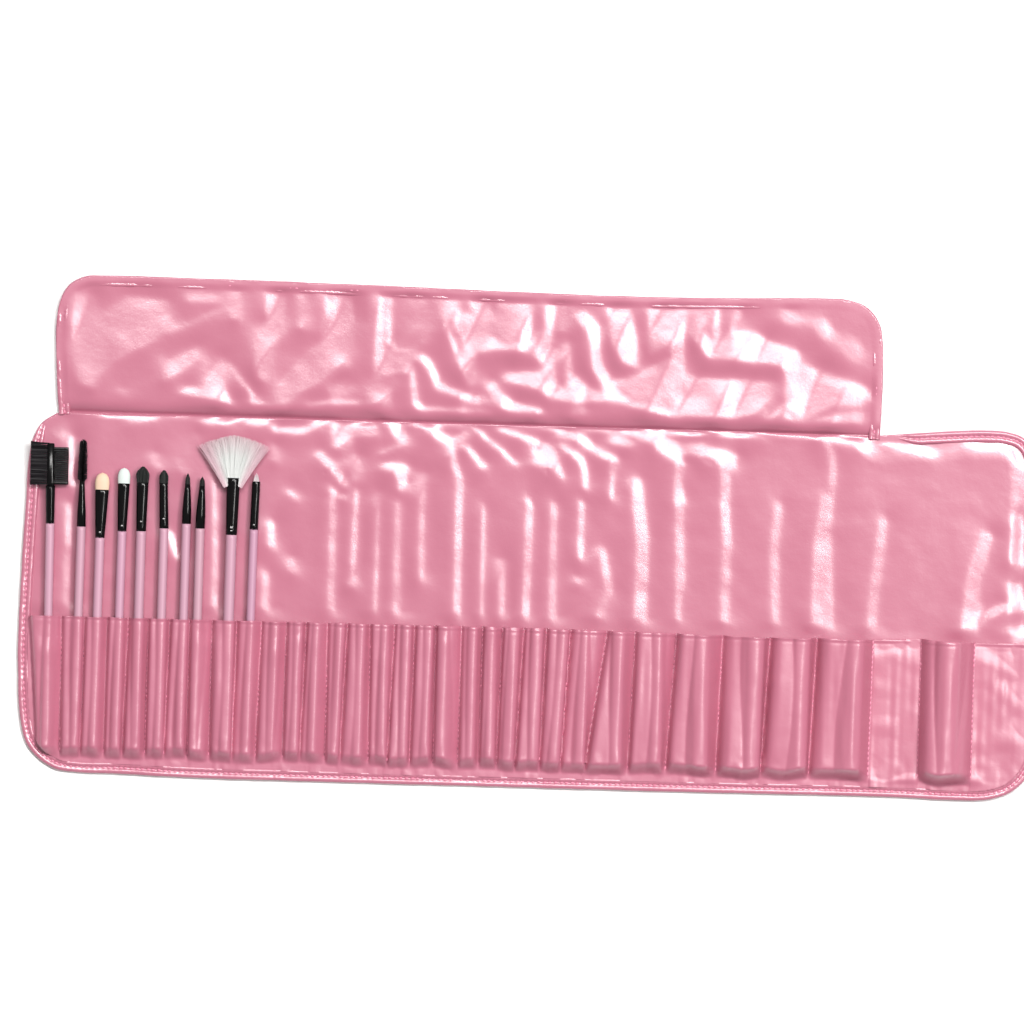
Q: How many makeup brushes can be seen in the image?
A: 10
